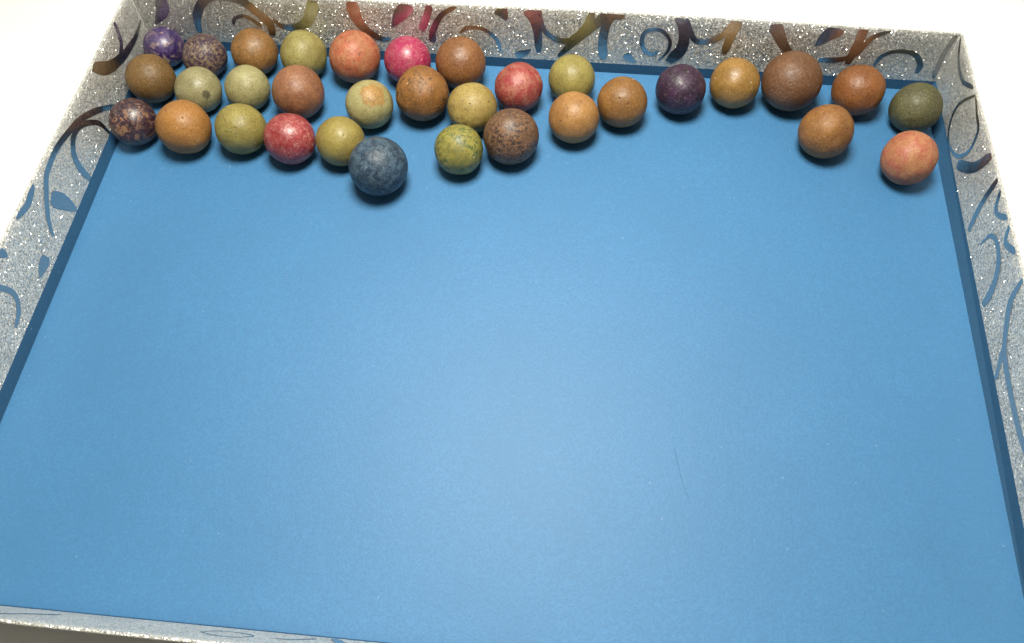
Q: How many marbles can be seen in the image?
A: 33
